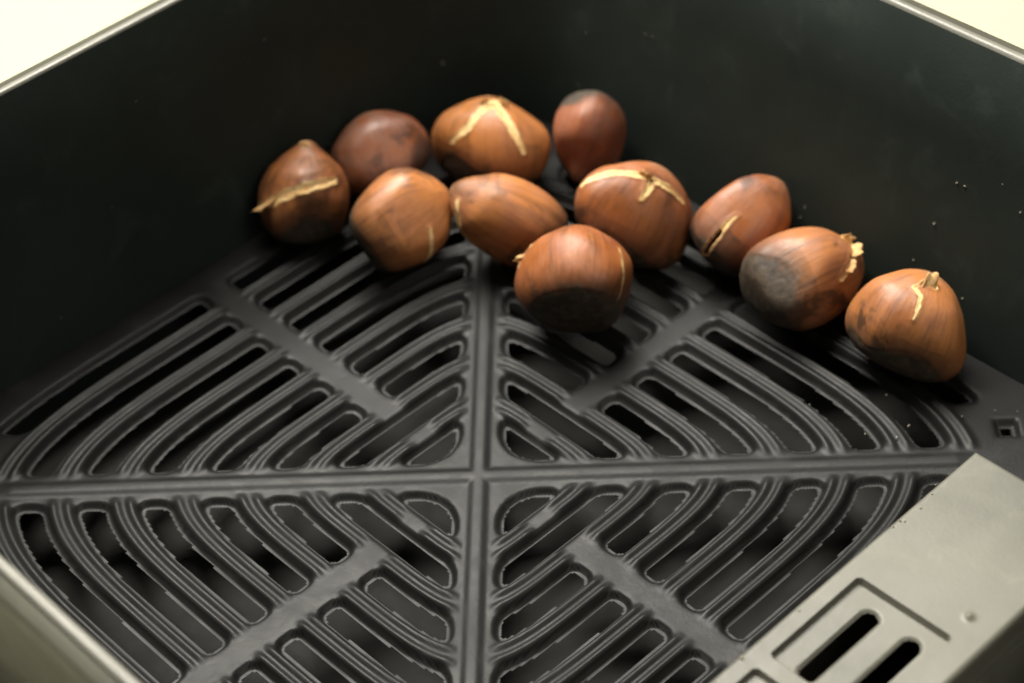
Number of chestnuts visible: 11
